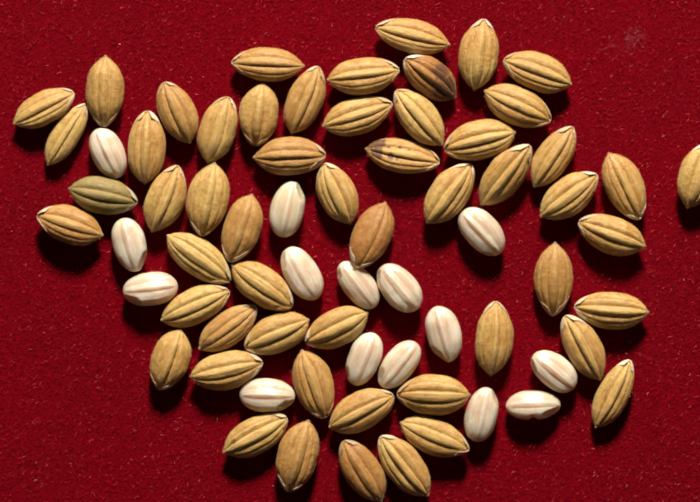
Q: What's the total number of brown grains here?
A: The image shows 55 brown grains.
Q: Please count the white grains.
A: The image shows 15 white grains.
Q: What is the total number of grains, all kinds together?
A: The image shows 70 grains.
